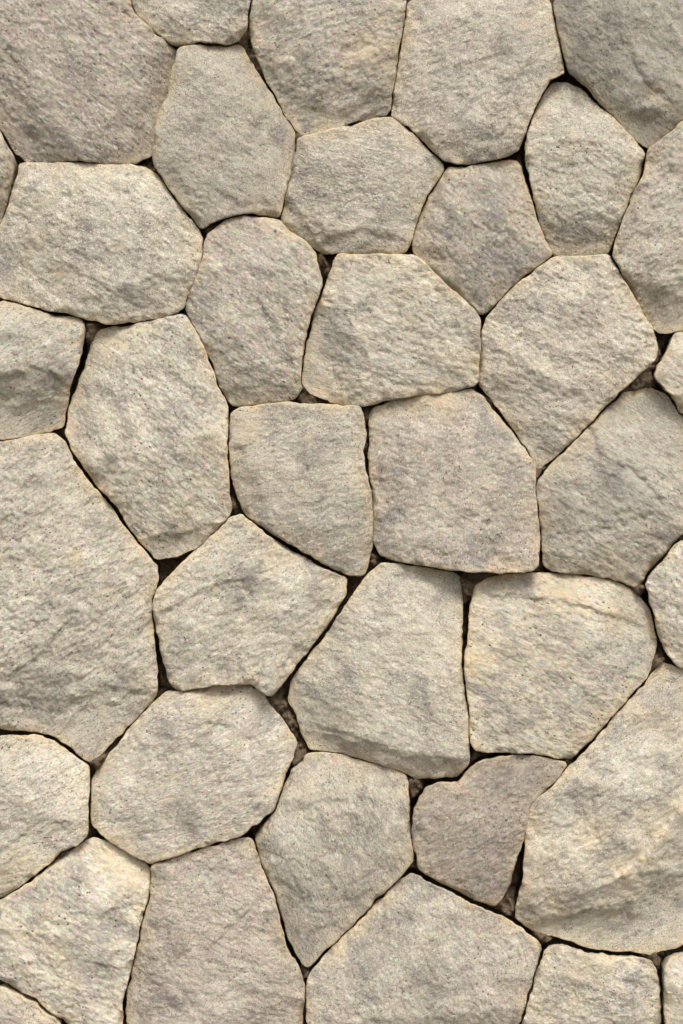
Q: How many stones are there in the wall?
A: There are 37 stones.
